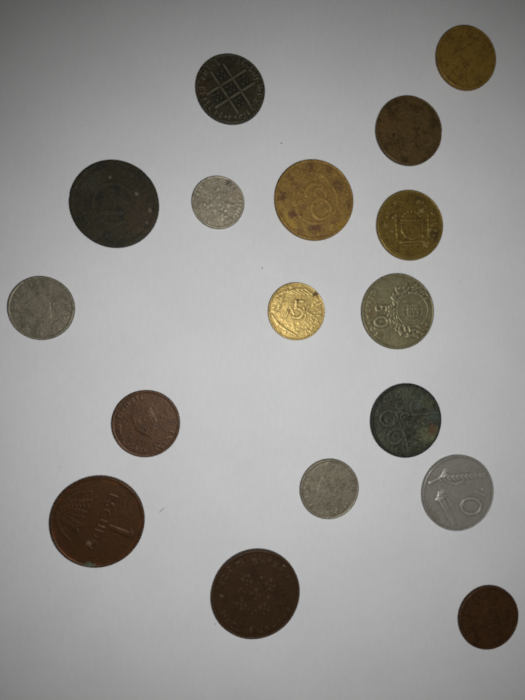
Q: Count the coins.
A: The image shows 17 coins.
